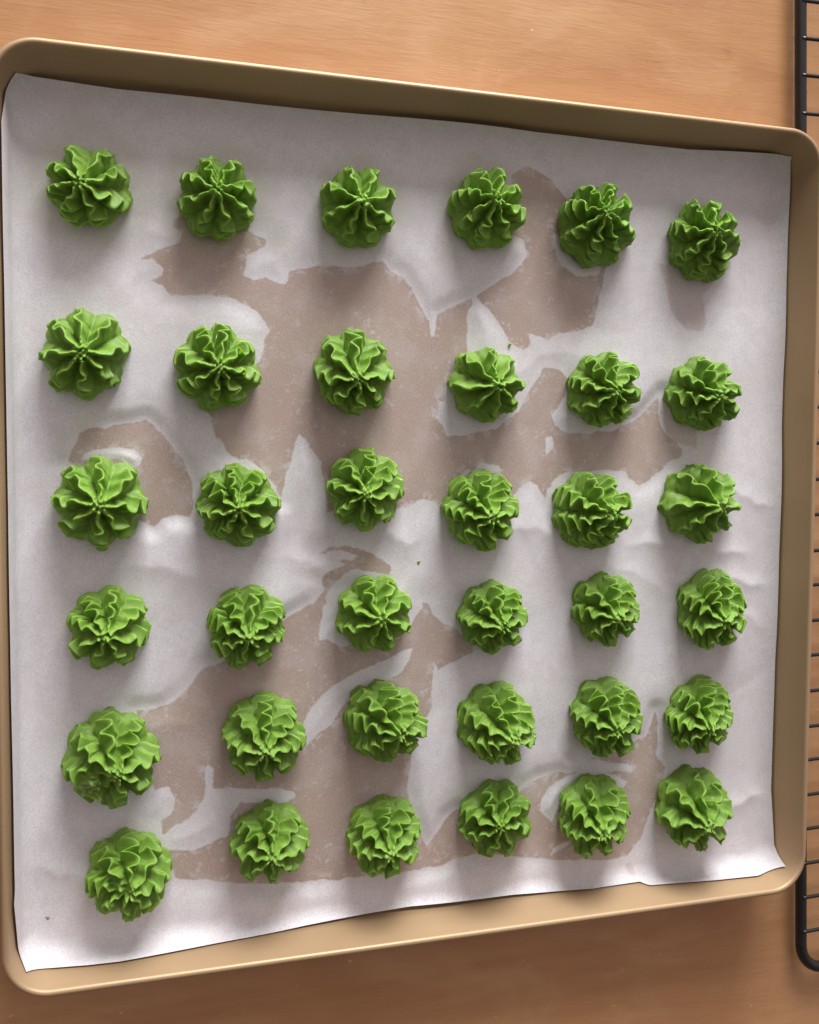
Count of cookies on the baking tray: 36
